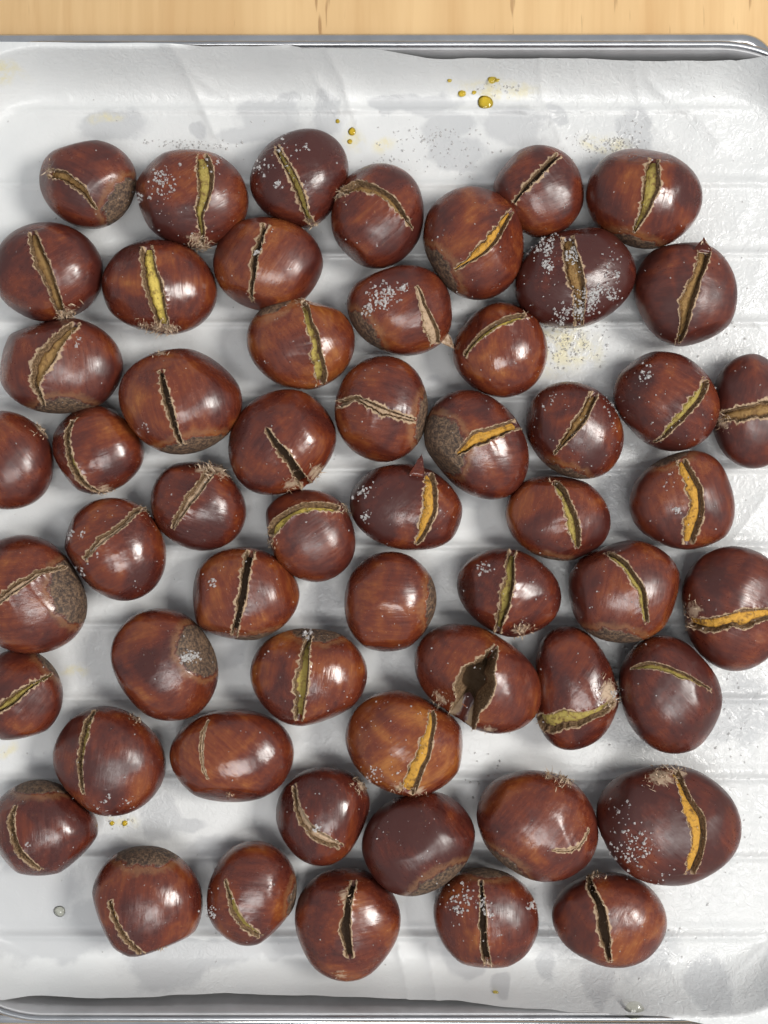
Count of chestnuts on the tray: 56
